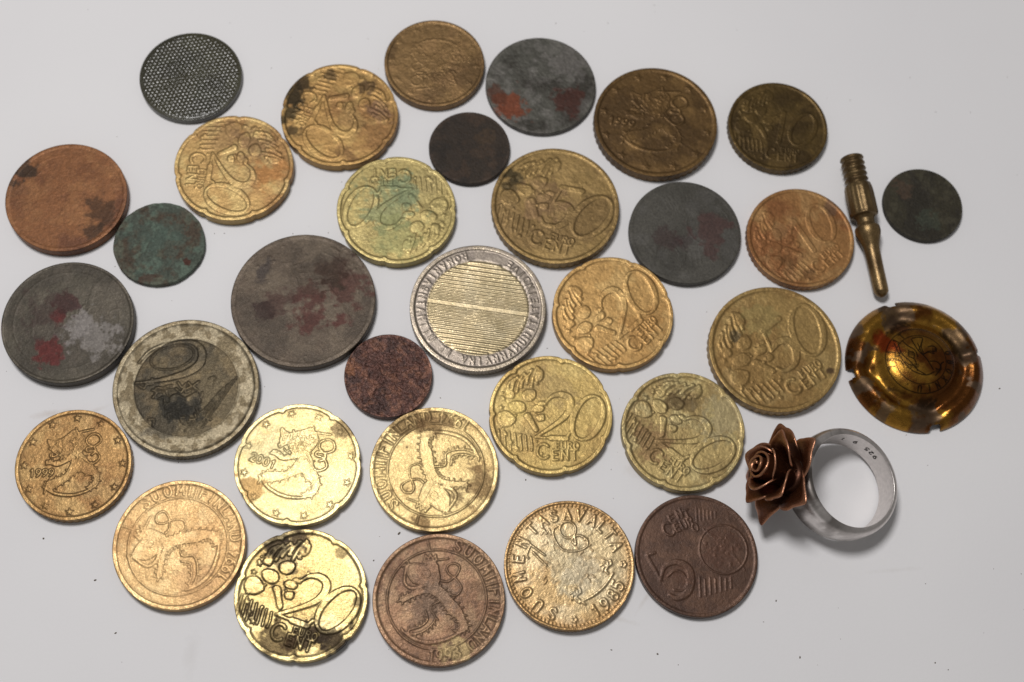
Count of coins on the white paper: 32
